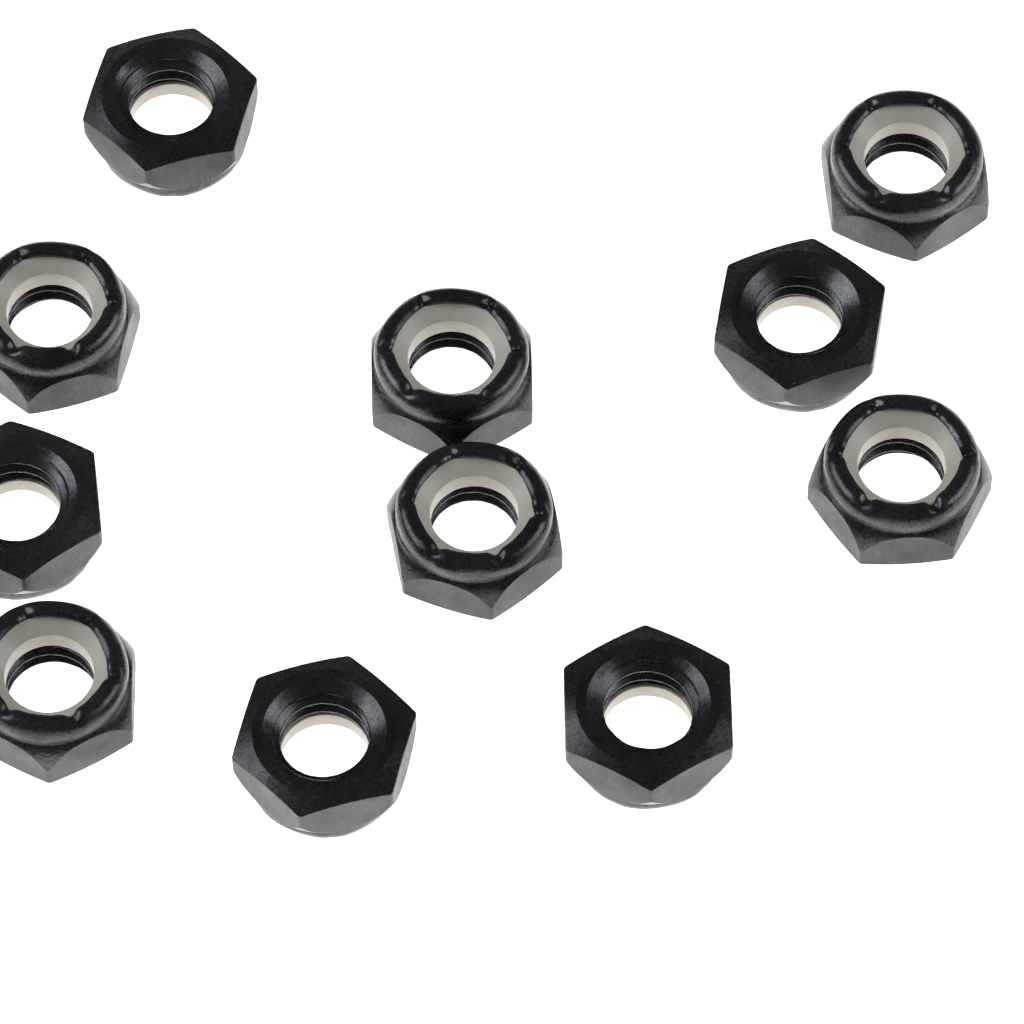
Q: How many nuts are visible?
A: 11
